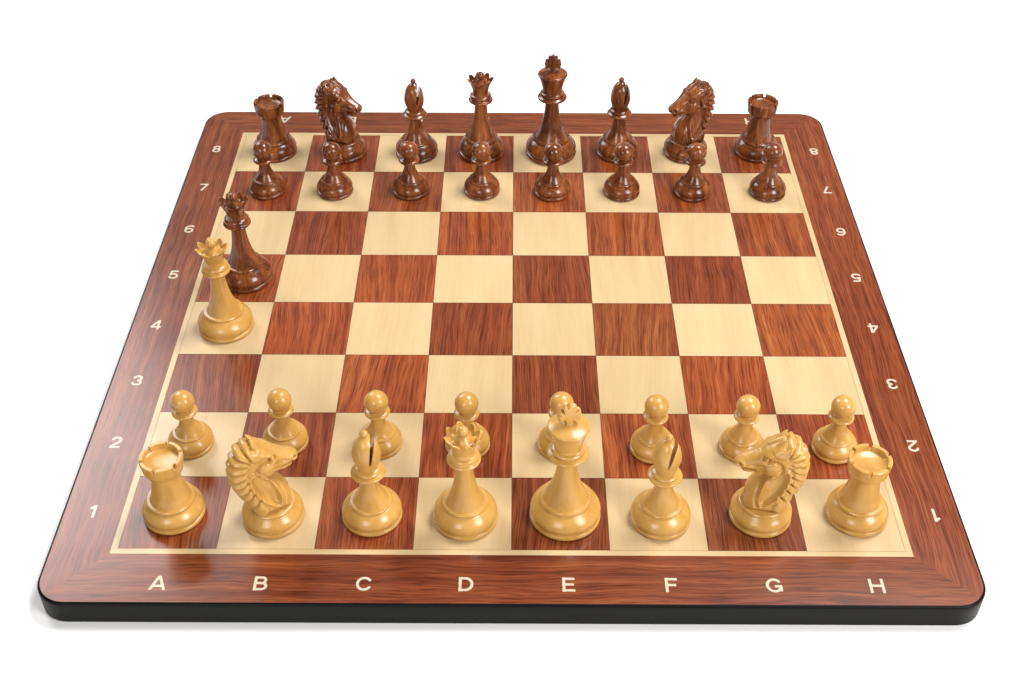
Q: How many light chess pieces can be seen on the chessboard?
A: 17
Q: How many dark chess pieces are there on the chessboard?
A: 17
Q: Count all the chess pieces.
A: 34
